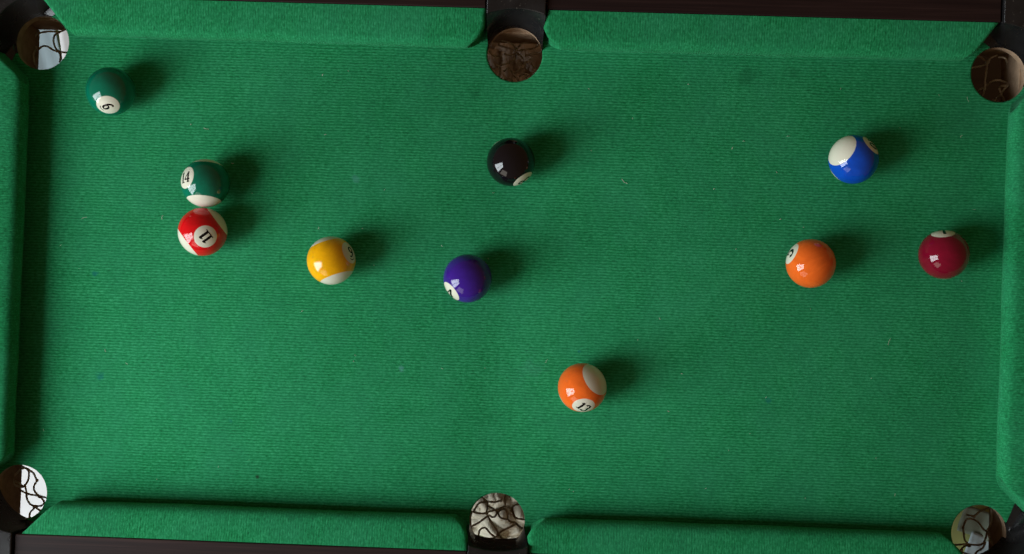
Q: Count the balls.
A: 10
